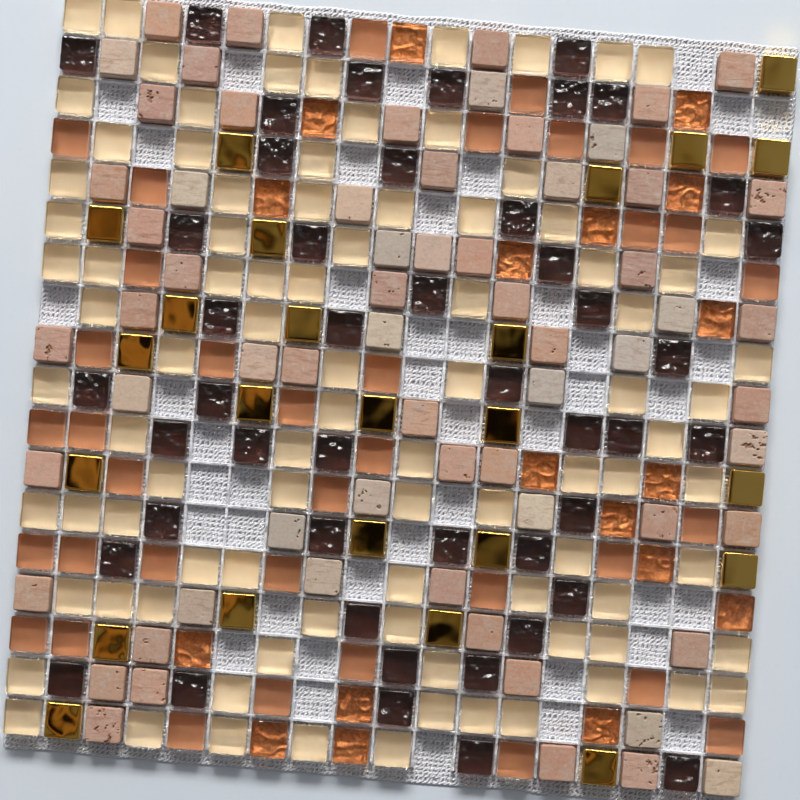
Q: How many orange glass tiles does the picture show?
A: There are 54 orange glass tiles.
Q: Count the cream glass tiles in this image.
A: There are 91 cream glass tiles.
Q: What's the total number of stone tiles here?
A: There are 65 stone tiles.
